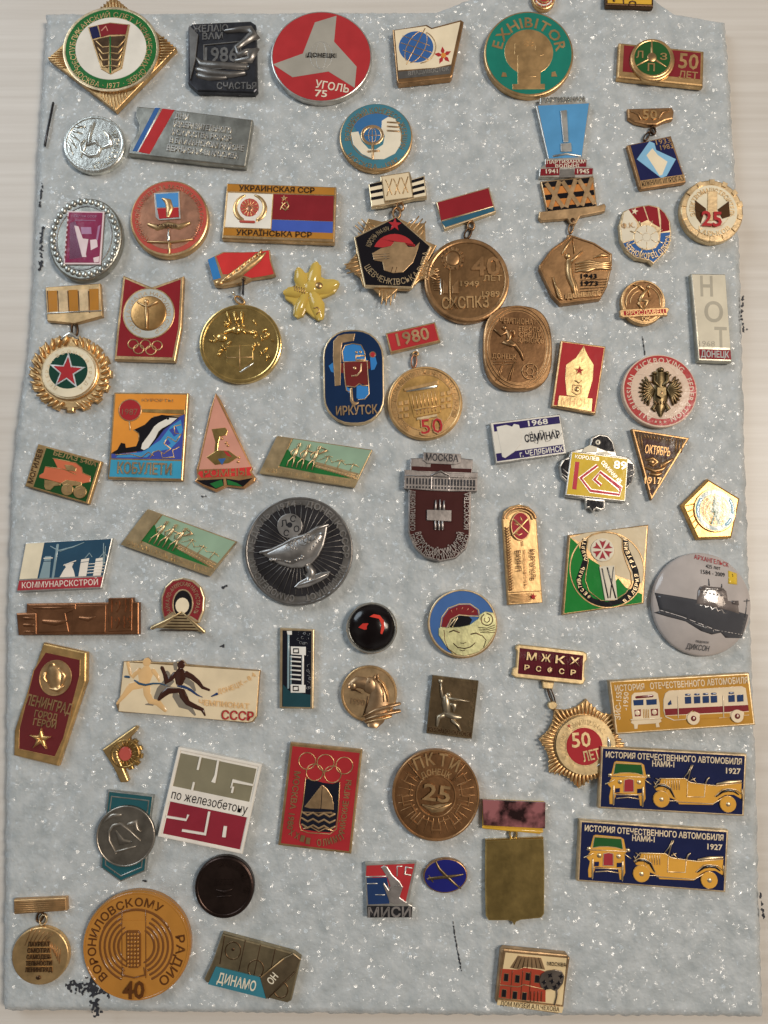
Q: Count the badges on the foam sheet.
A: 73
